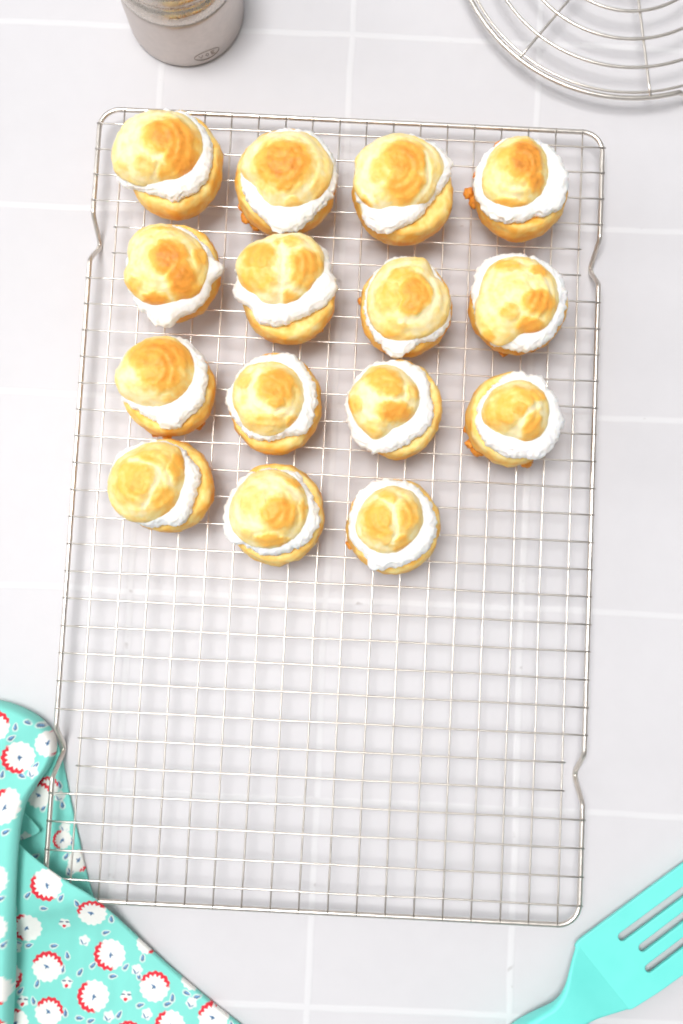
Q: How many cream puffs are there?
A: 15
